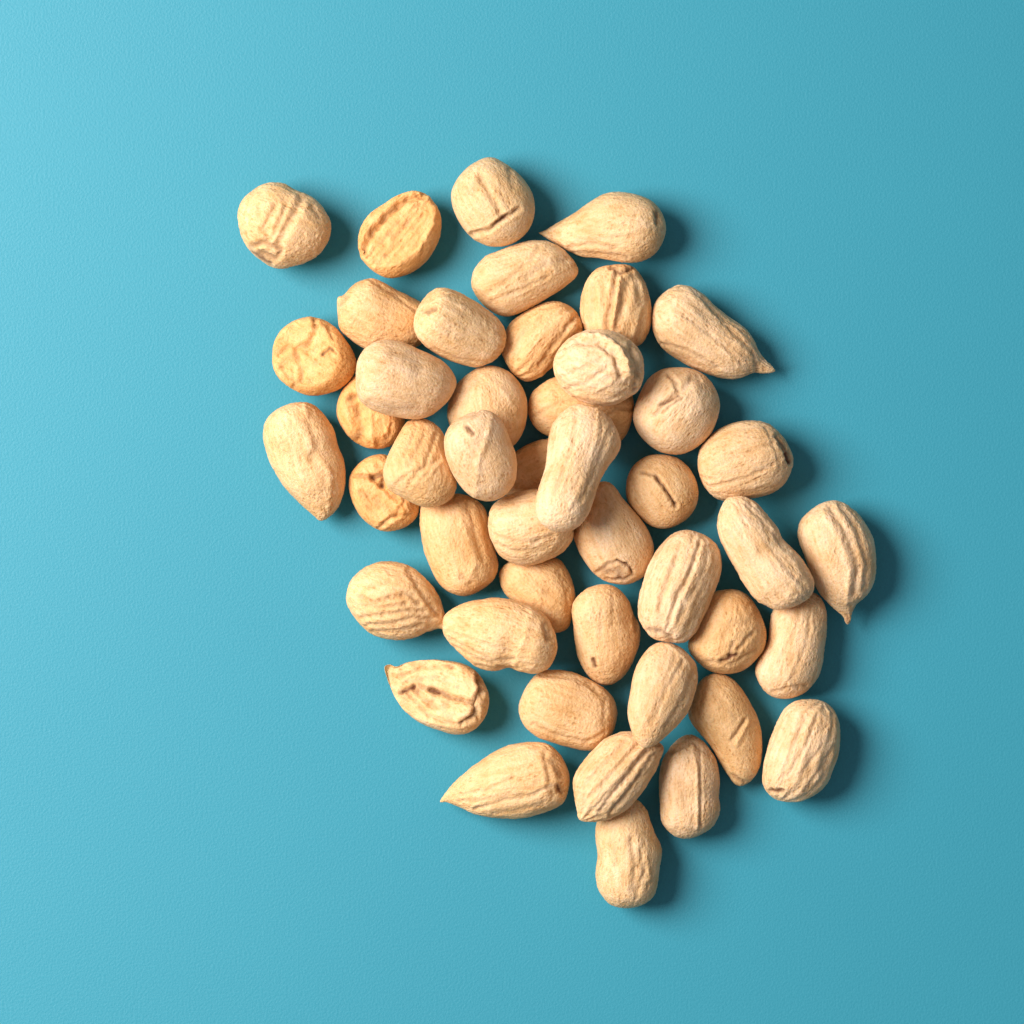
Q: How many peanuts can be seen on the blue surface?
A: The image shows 46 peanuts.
